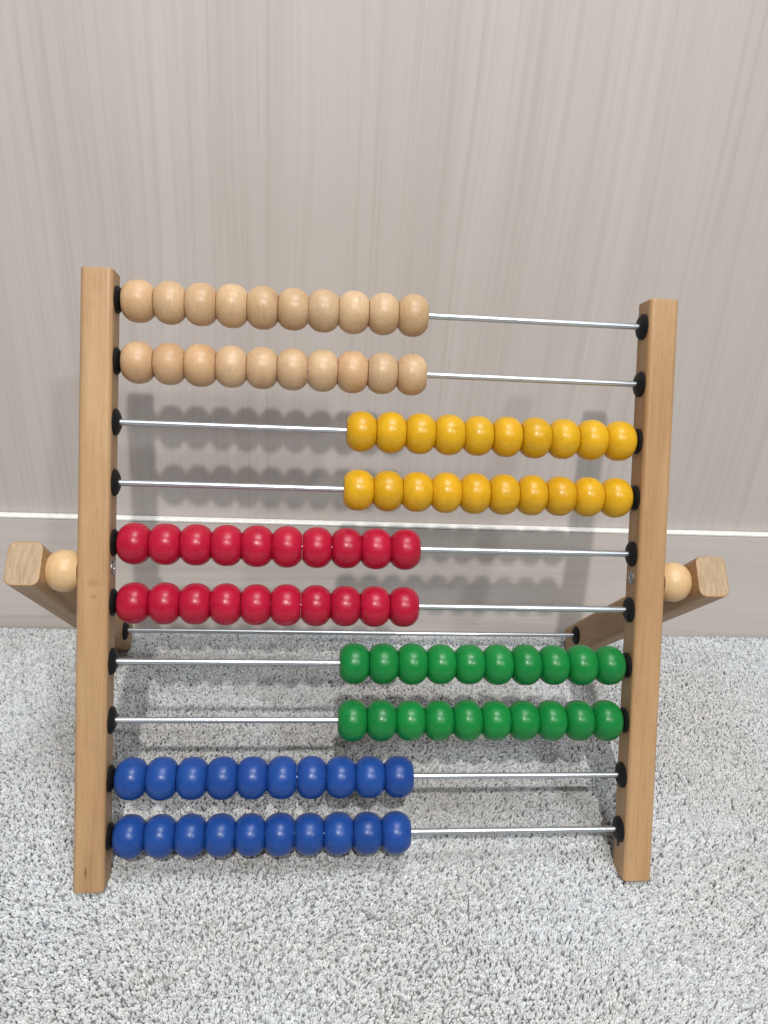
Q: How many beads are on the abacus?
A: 100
